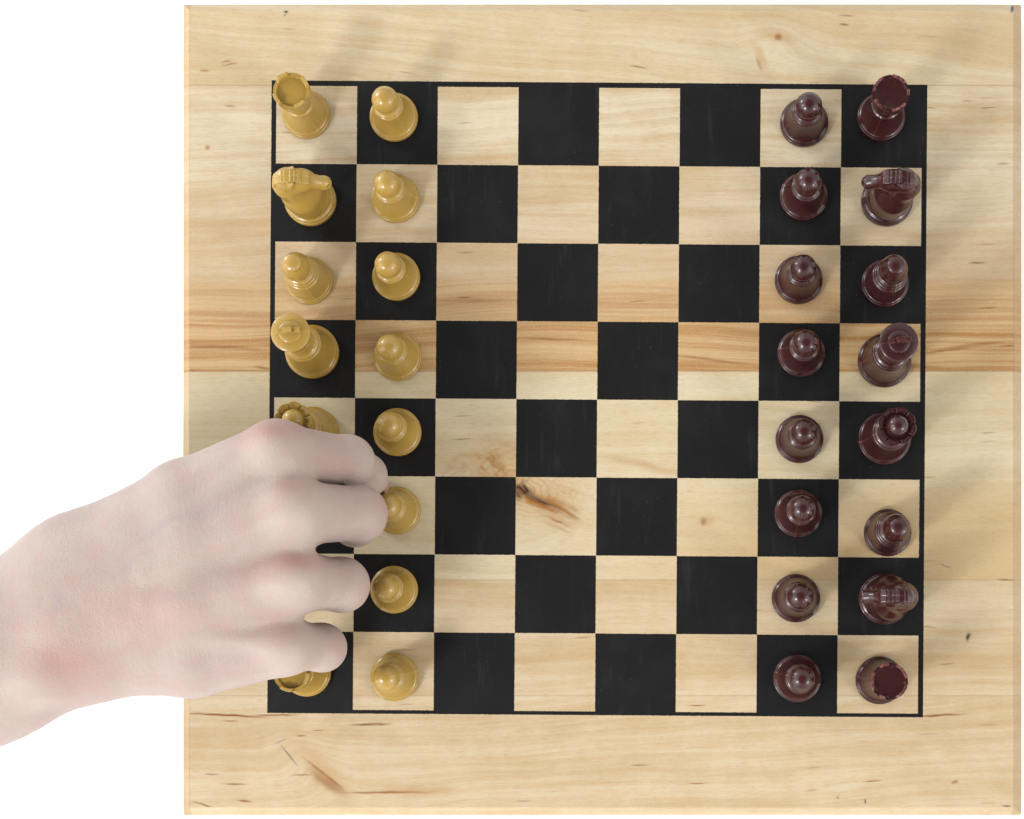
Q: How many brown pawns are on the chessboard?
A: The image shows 8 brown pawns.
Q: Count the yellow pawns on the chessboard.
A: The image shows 8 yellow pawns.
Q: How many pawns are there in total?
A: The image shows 16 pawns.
